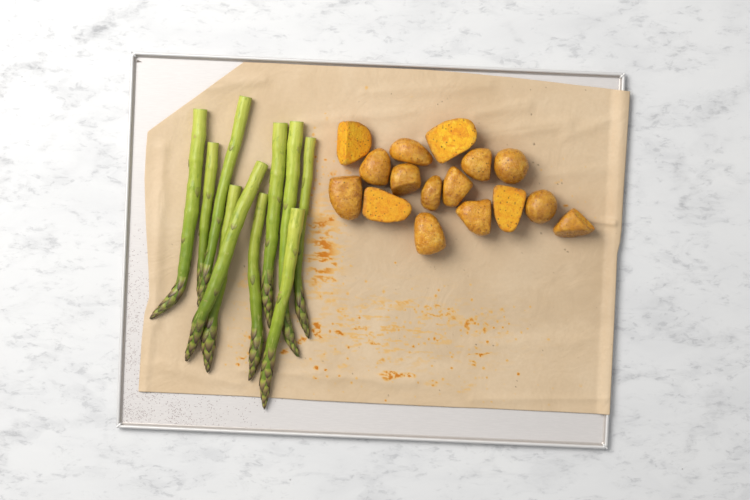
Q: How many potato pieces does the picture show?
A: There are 16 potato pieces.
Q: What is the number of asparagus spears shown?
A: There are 10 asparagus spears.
